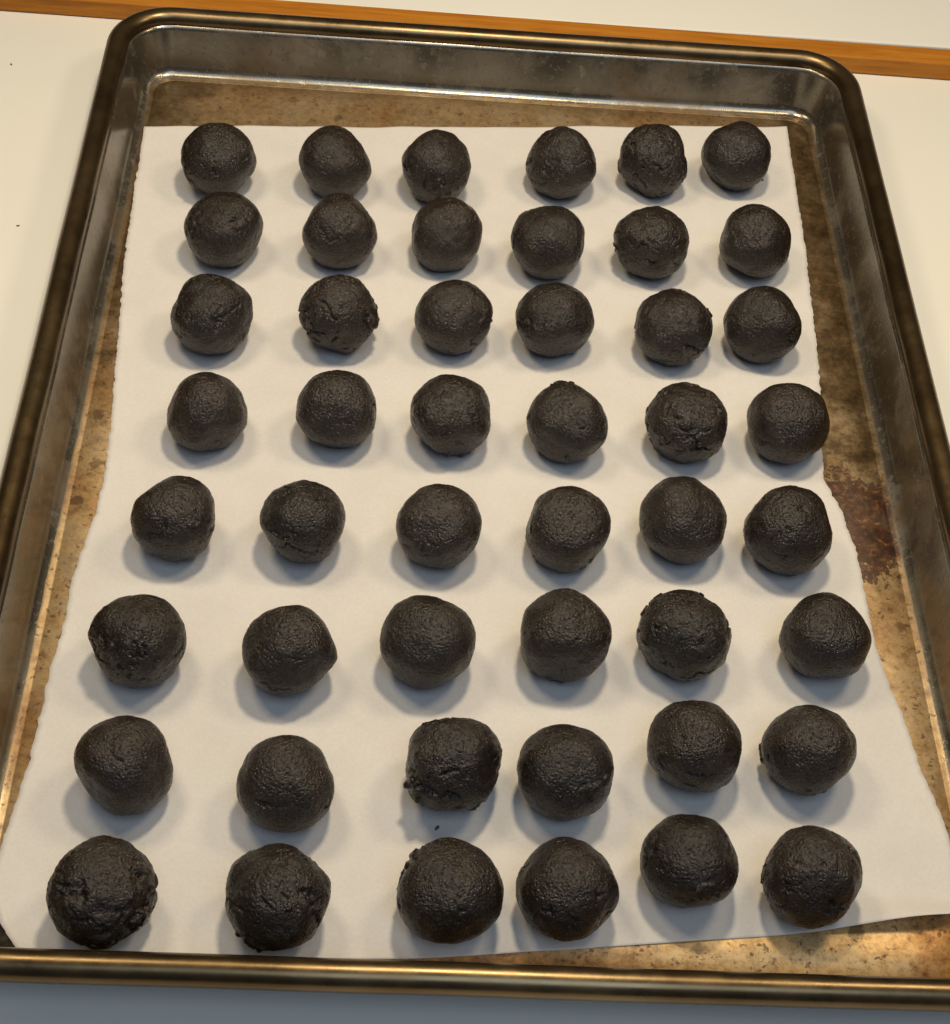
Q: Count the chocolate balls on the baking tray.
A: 48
